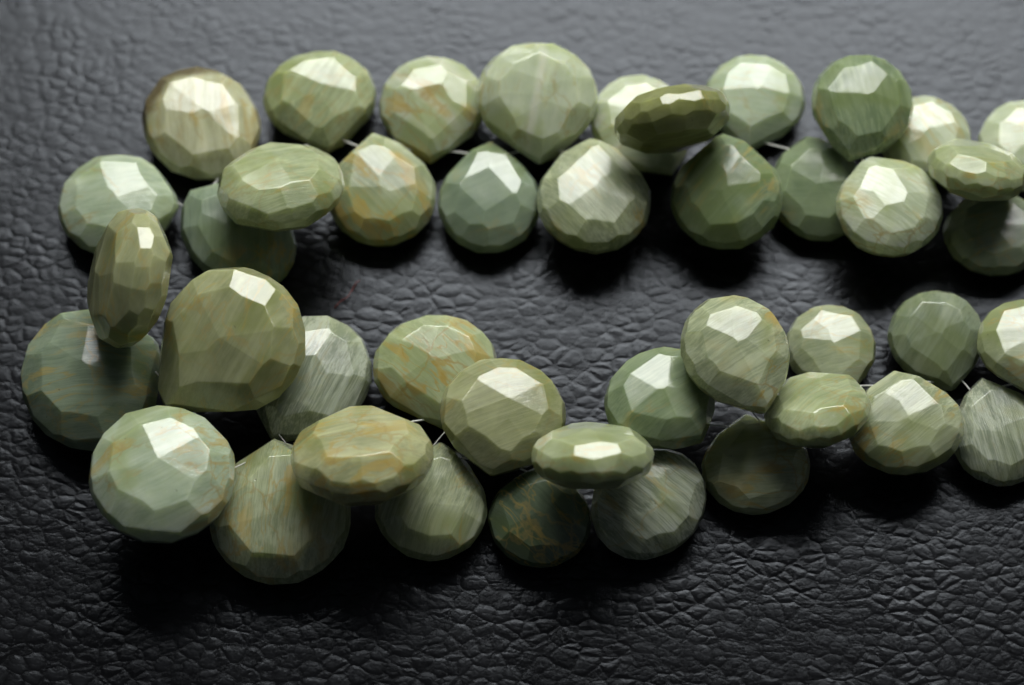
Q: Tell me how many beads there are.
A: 43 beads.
